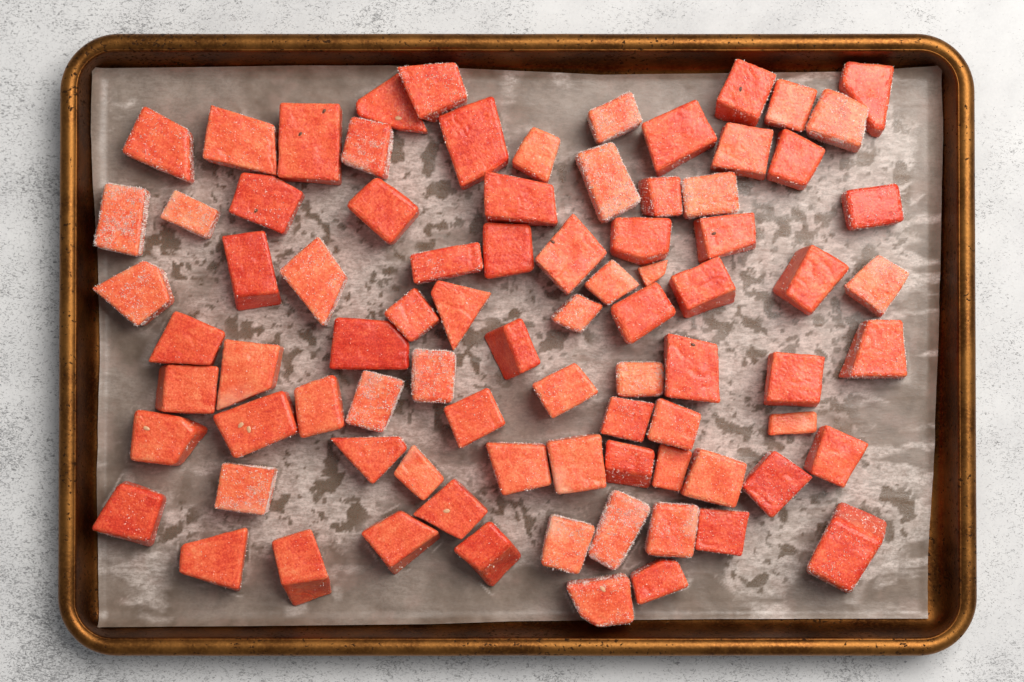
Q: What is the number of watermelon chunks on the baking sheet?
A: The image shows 84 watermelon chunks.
